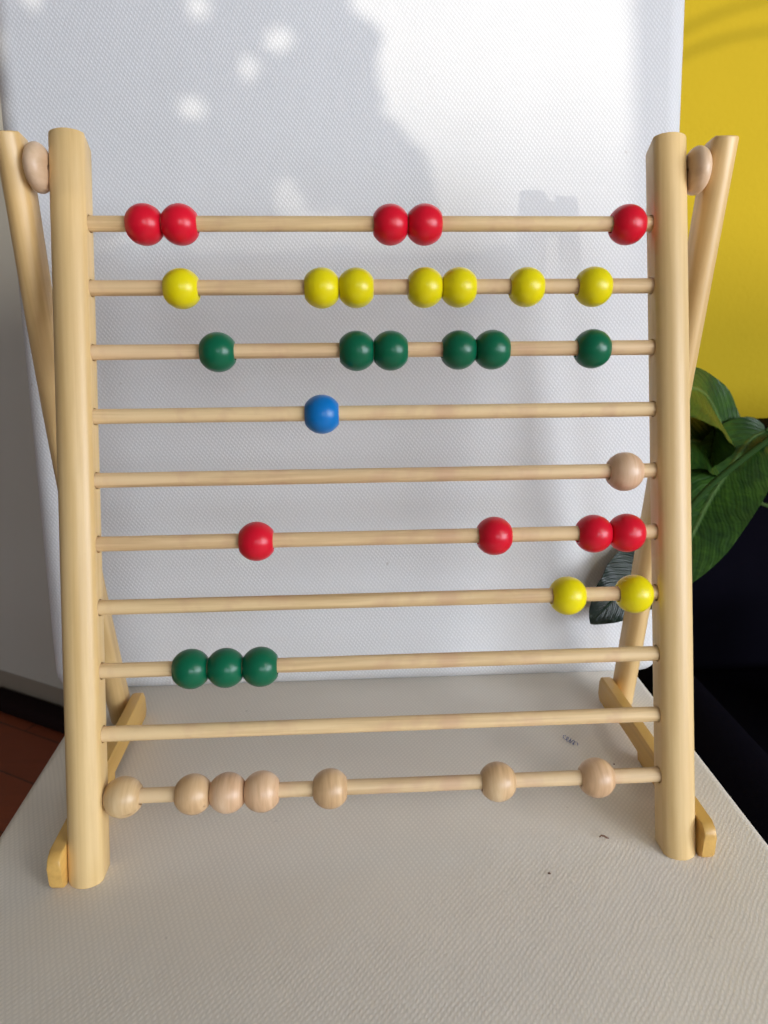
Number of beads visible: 36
